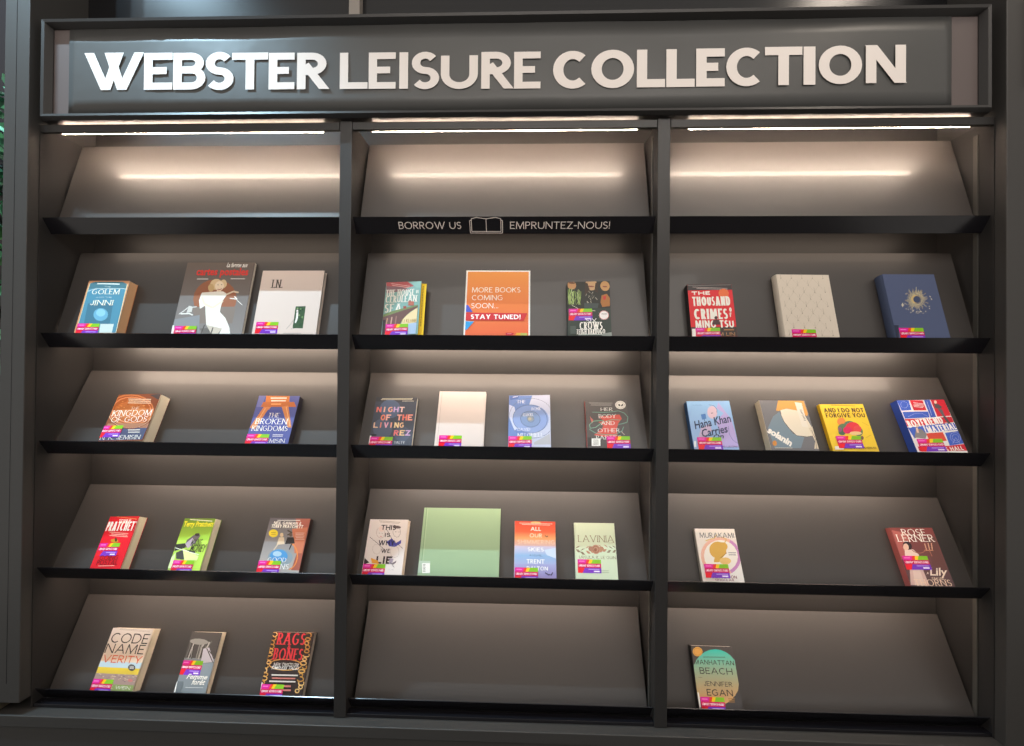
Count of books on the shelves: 31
